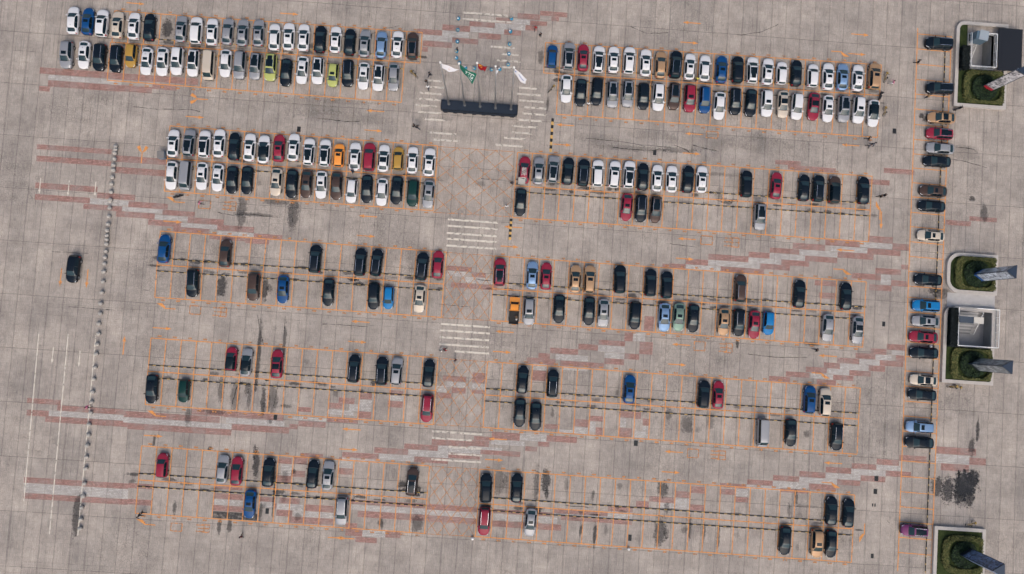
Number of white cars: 64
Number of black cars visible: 76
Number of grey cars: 32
